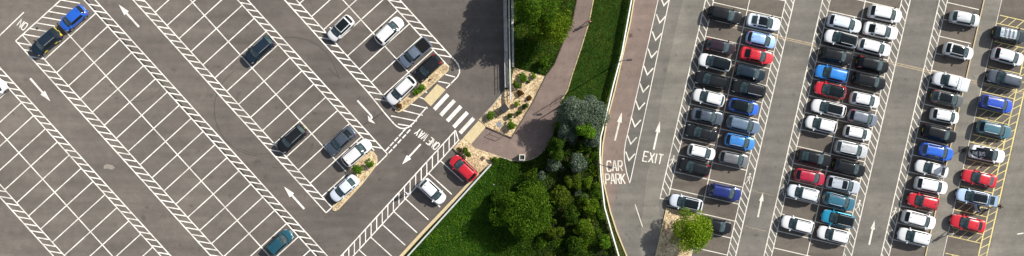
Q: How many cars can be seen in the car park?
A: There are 83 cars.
